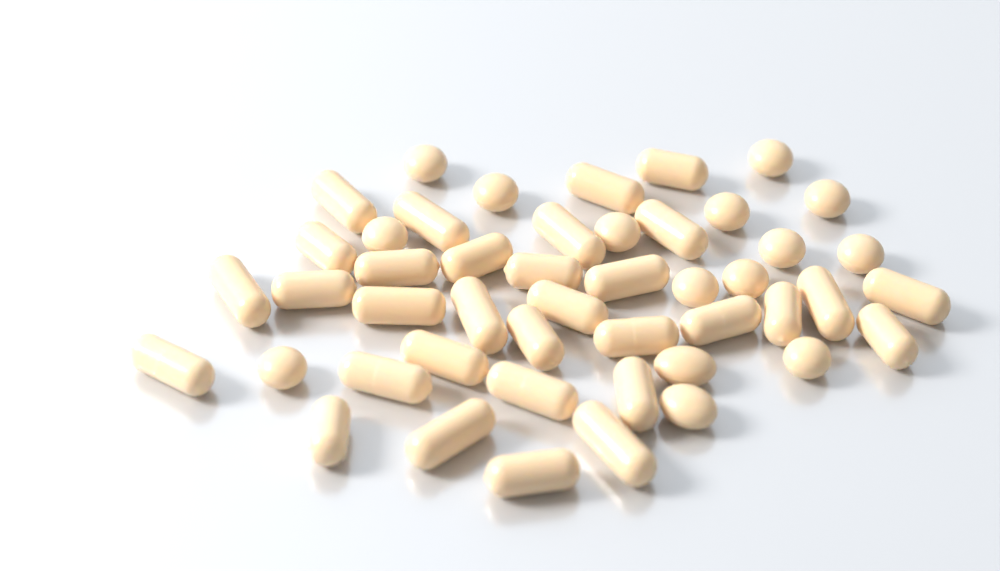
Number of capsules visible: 32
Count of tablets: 15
